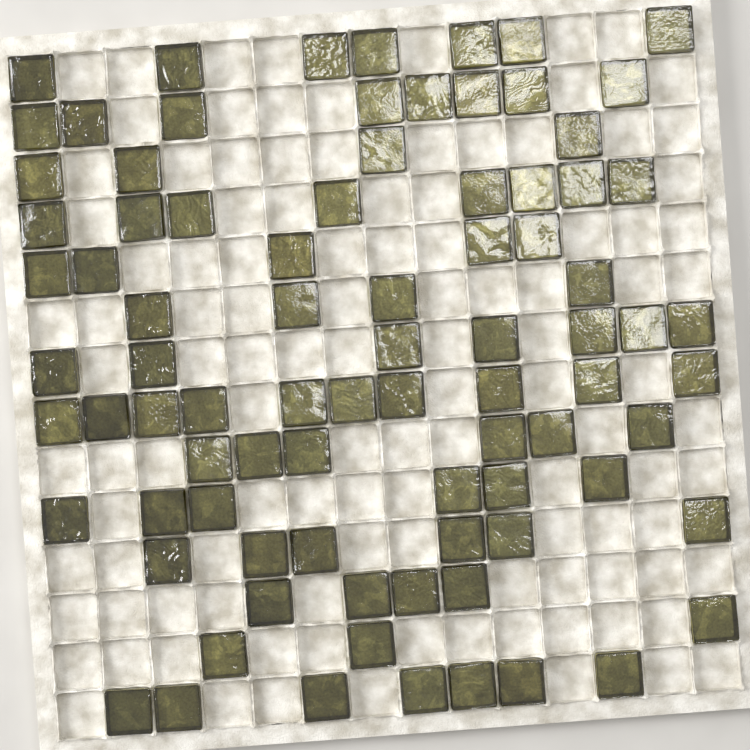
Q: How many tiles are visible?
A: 85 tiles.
